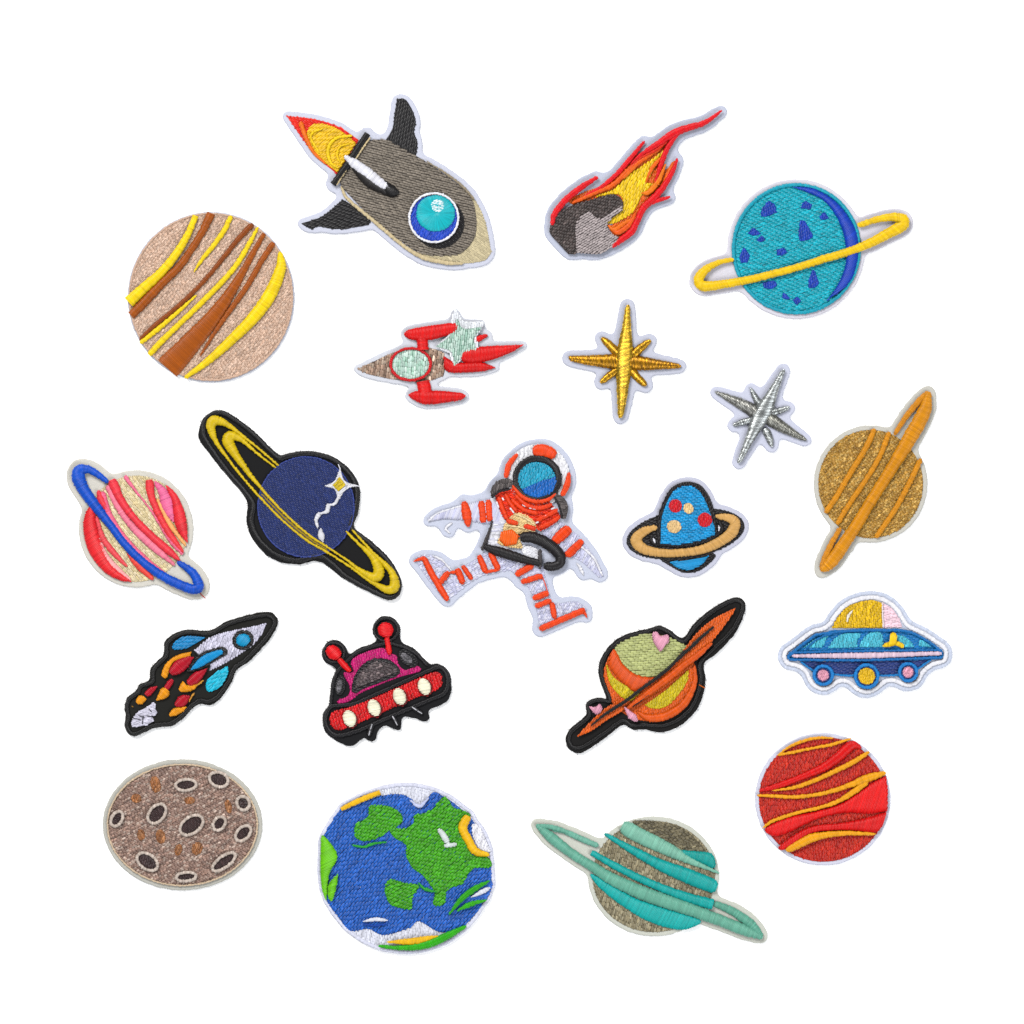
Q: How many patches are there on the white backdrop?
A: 20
